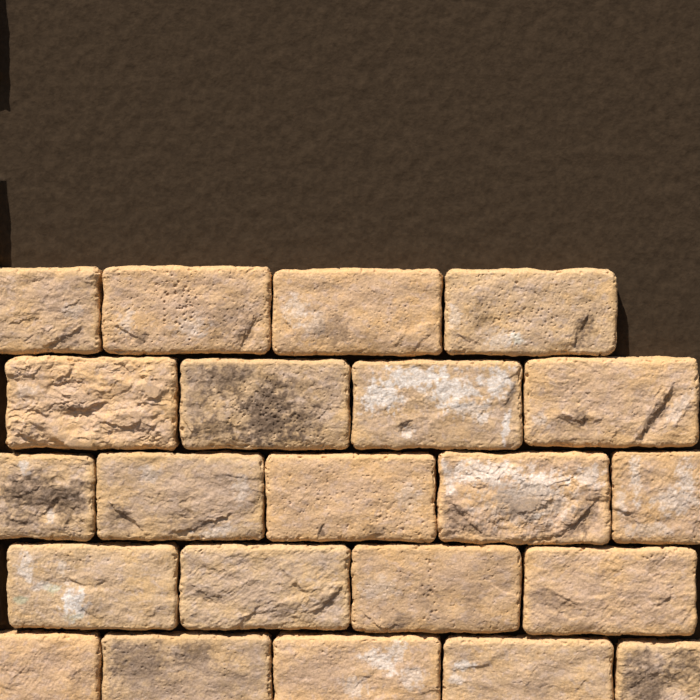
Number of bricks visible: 22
